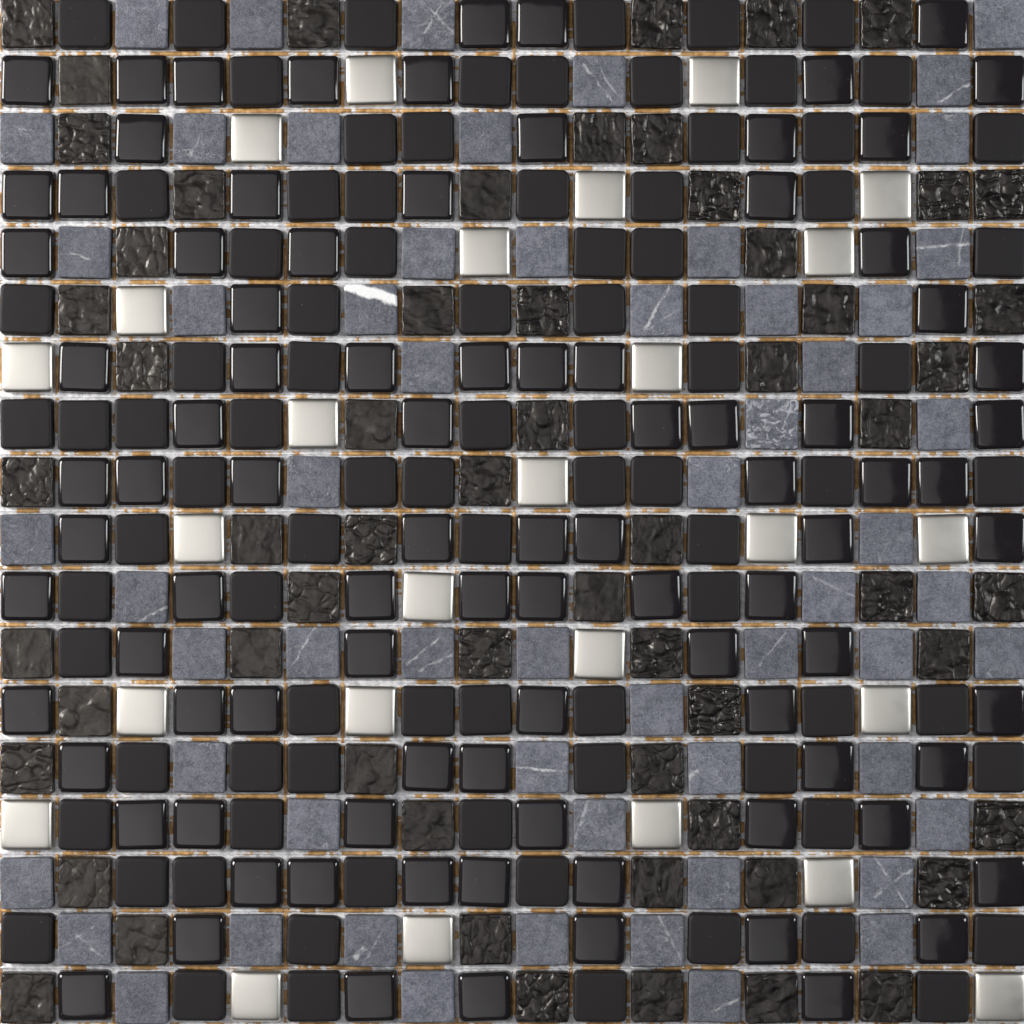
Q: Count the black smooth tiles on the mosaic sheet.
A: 179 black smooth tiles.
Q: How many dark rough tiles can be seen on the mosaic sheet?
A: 60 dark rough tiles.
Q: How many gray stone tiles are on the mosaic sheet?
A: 59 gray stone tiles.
